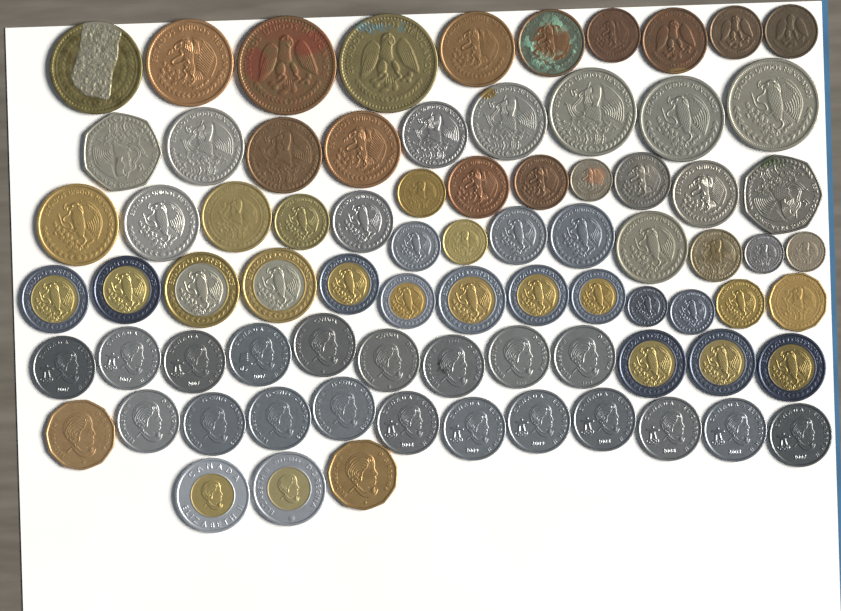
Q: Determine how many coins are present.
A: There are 79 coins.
